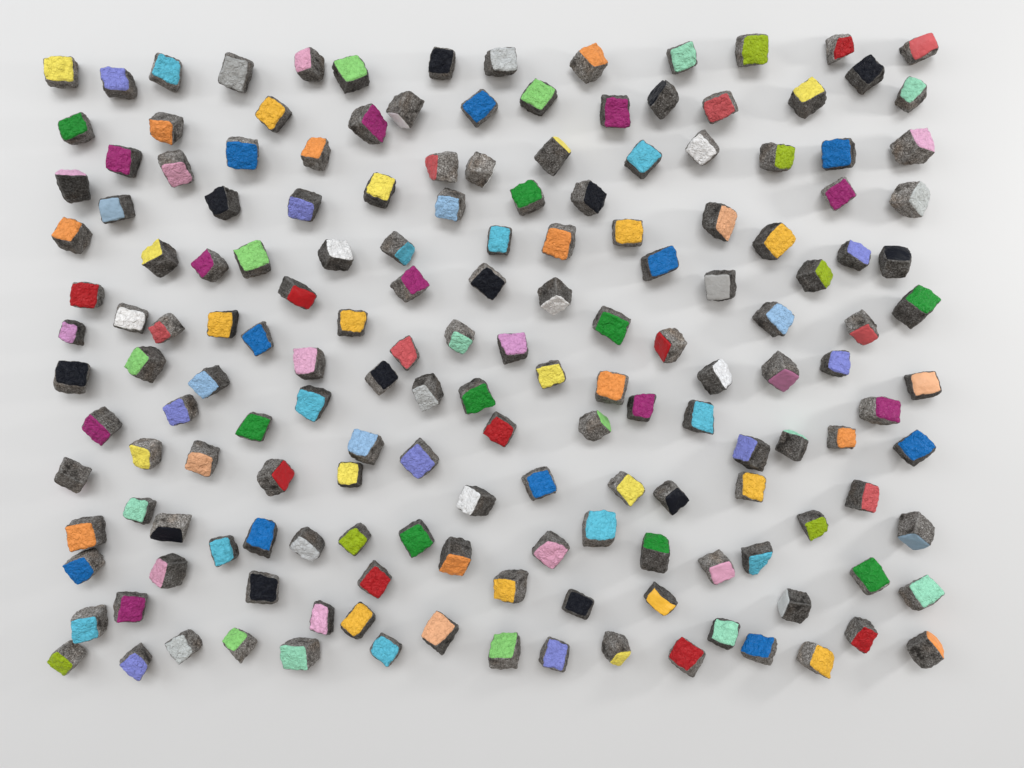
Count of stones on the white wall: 168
